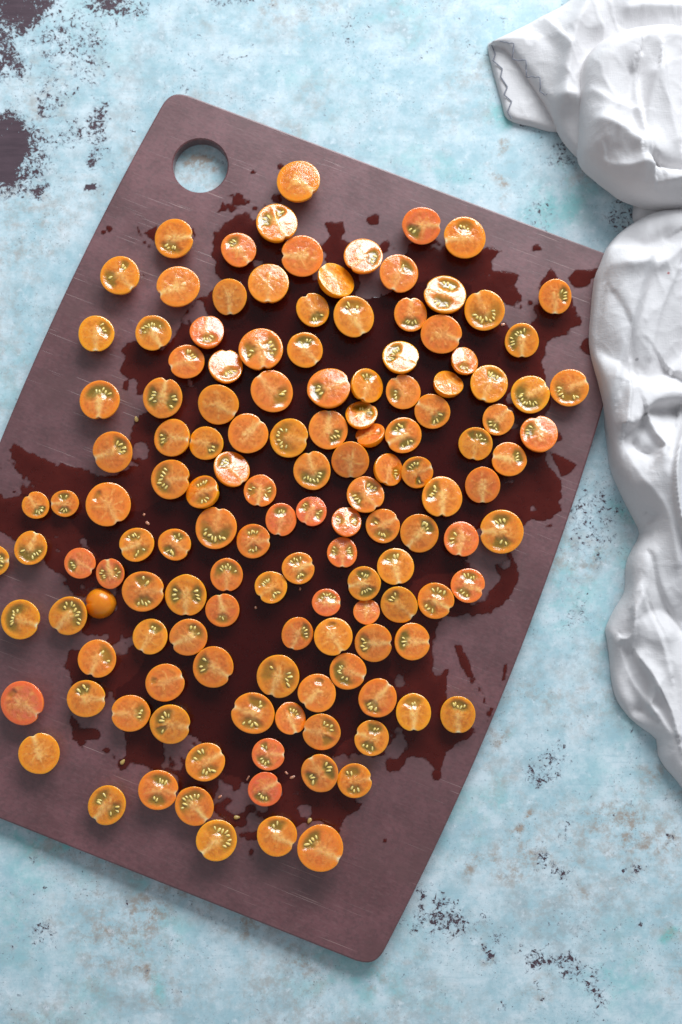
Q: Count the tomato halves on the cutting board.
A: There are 137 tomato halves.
